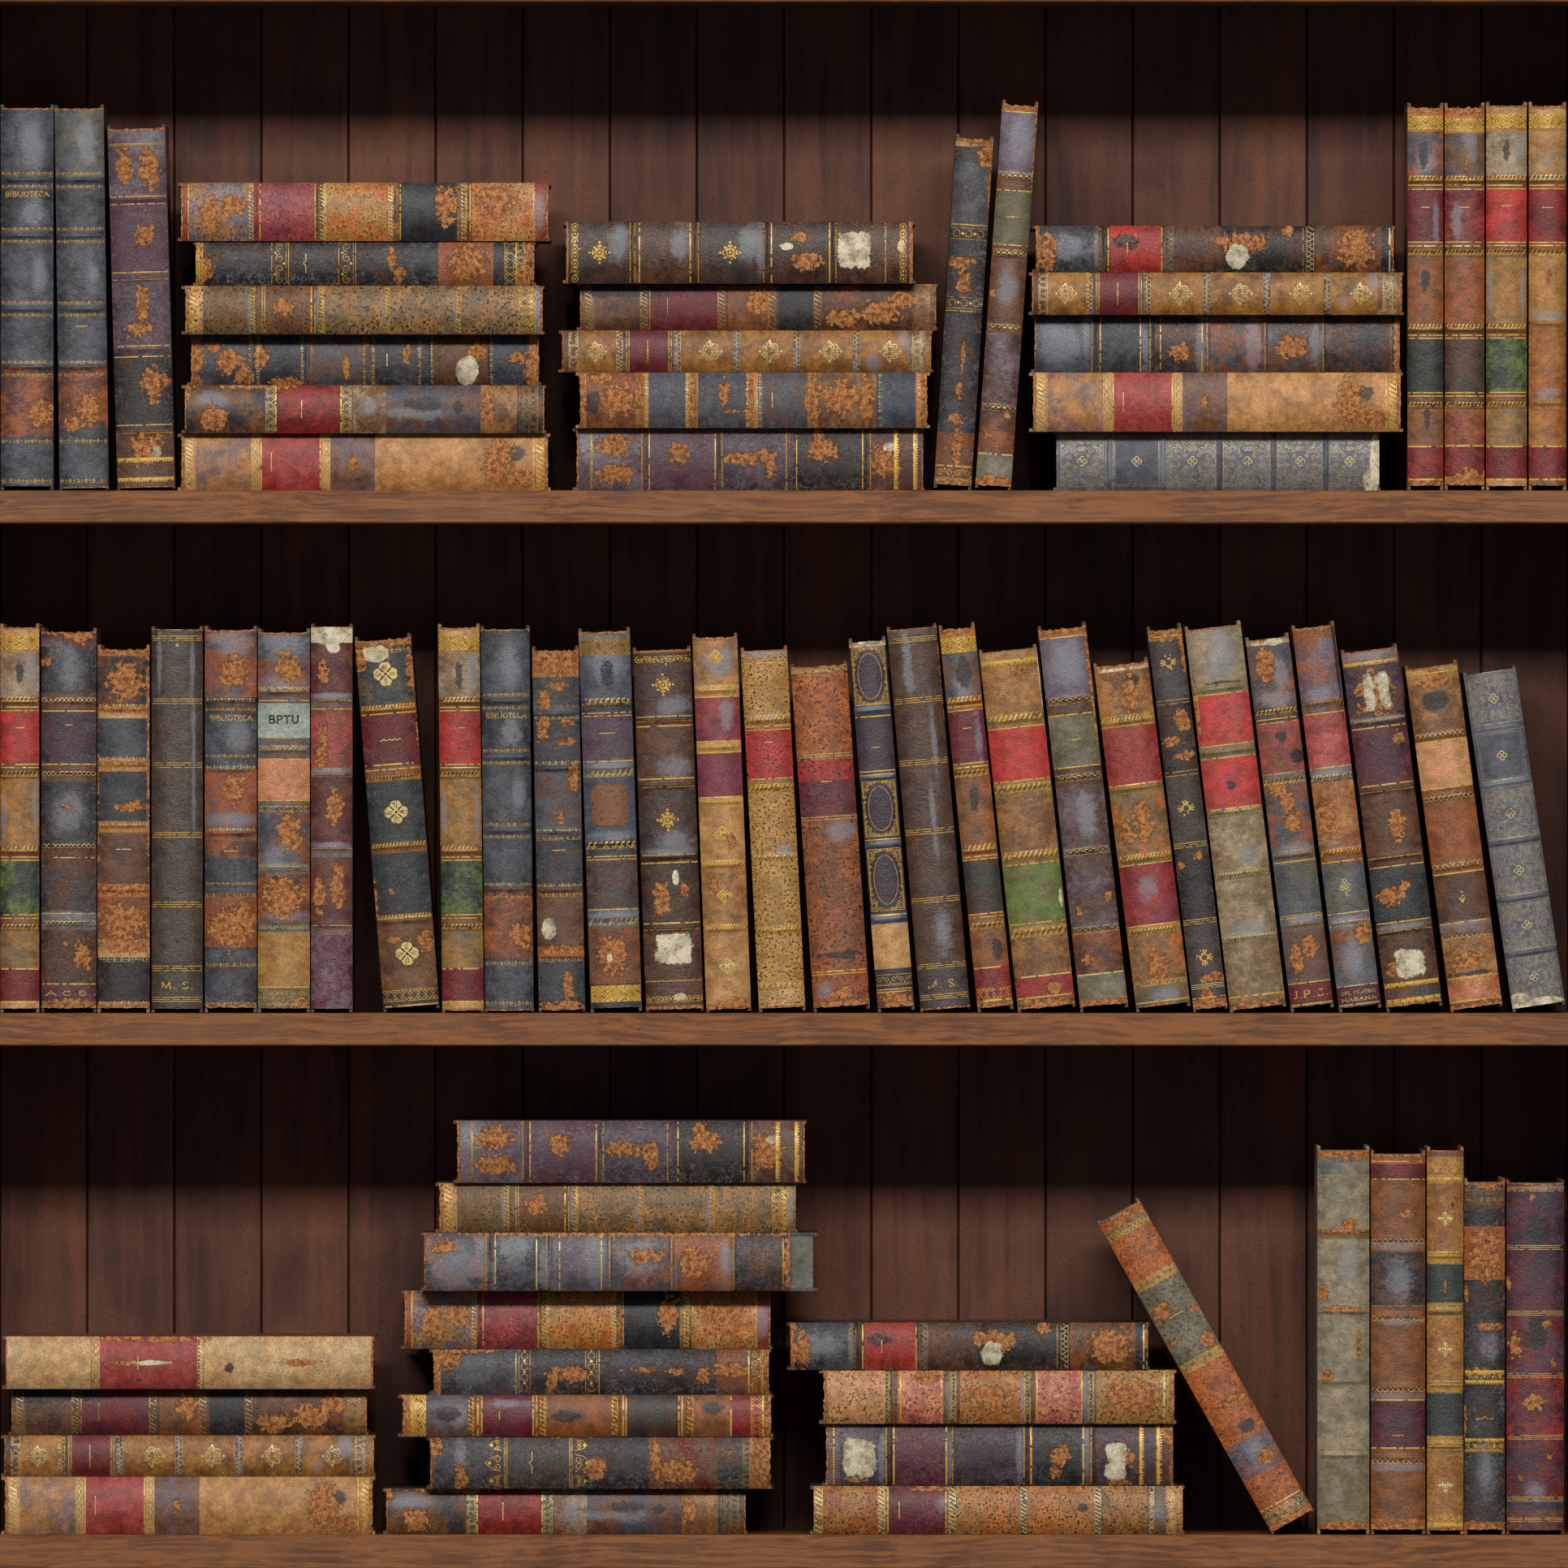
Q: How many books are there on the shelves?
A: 76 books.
